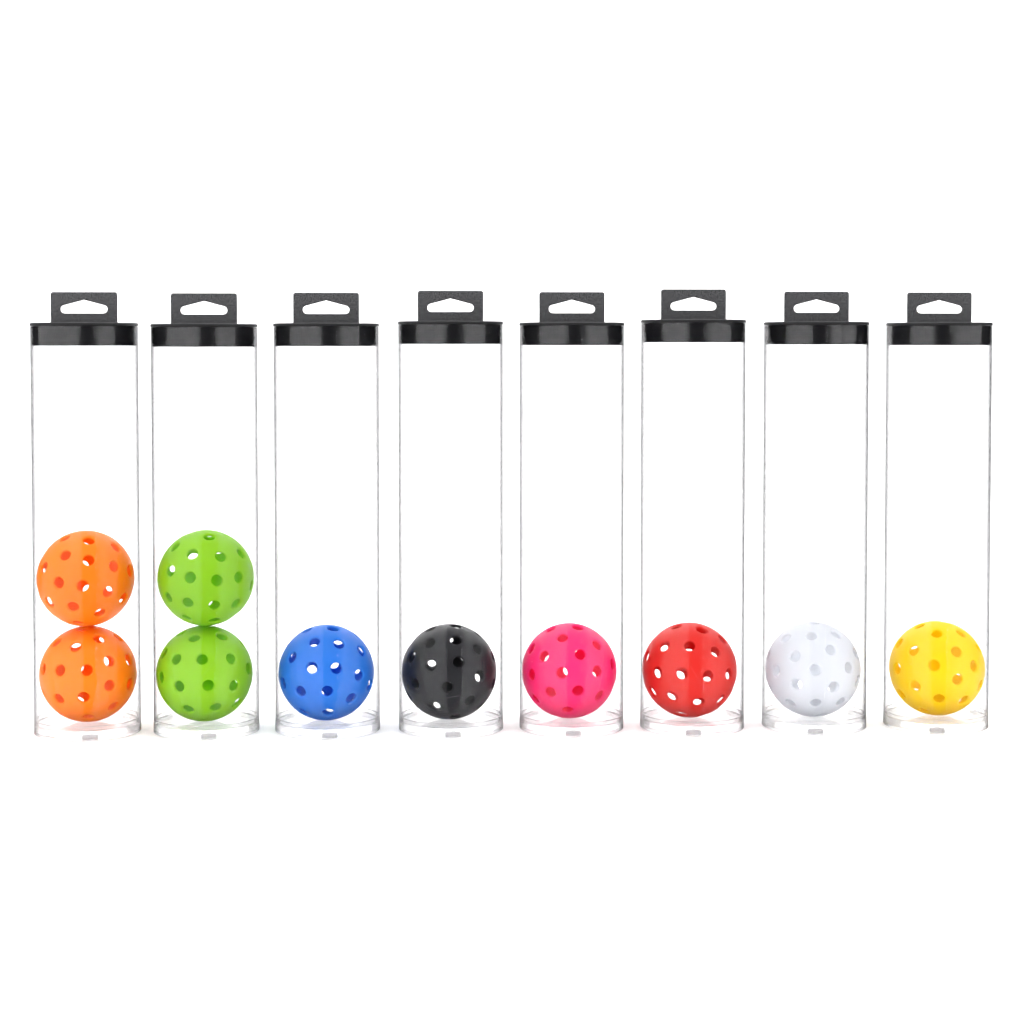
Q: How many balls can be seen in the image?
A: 10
